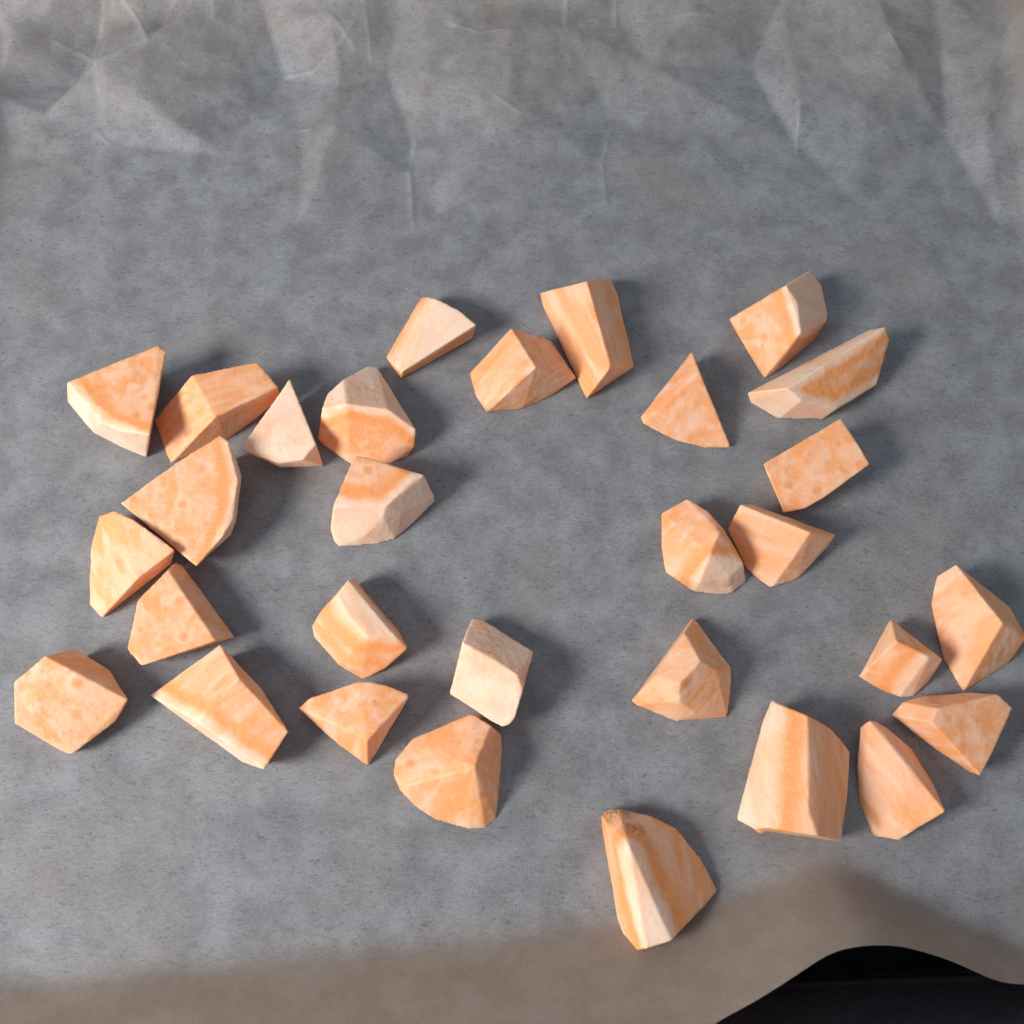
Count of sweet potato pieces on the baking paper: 30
